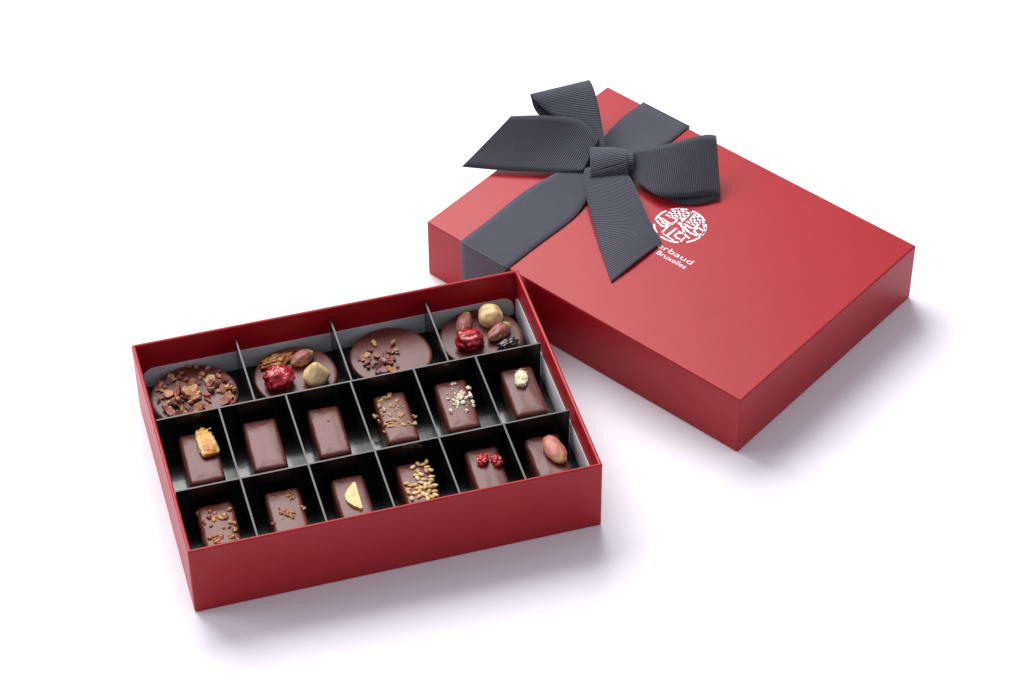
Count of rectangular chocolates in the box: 12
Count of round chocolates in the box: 4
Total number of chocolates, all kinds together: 16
